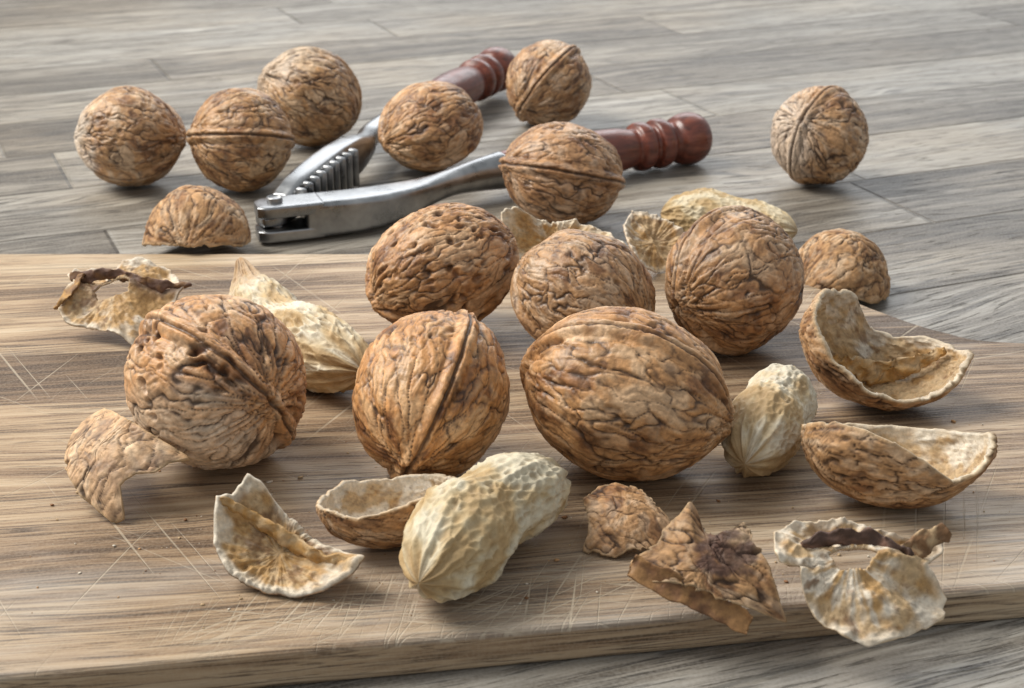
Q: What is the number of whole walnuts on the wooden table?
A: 13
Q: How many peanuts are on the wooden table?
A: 4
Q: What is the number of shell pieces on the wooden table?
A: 13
